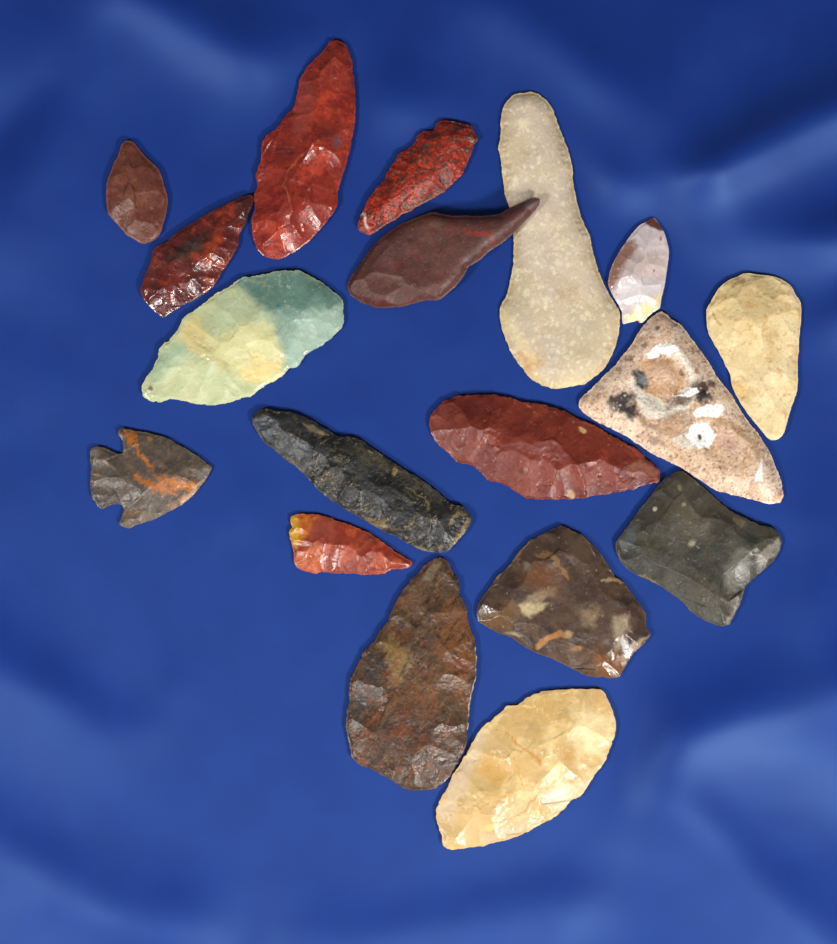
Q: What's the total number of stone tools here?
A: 18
